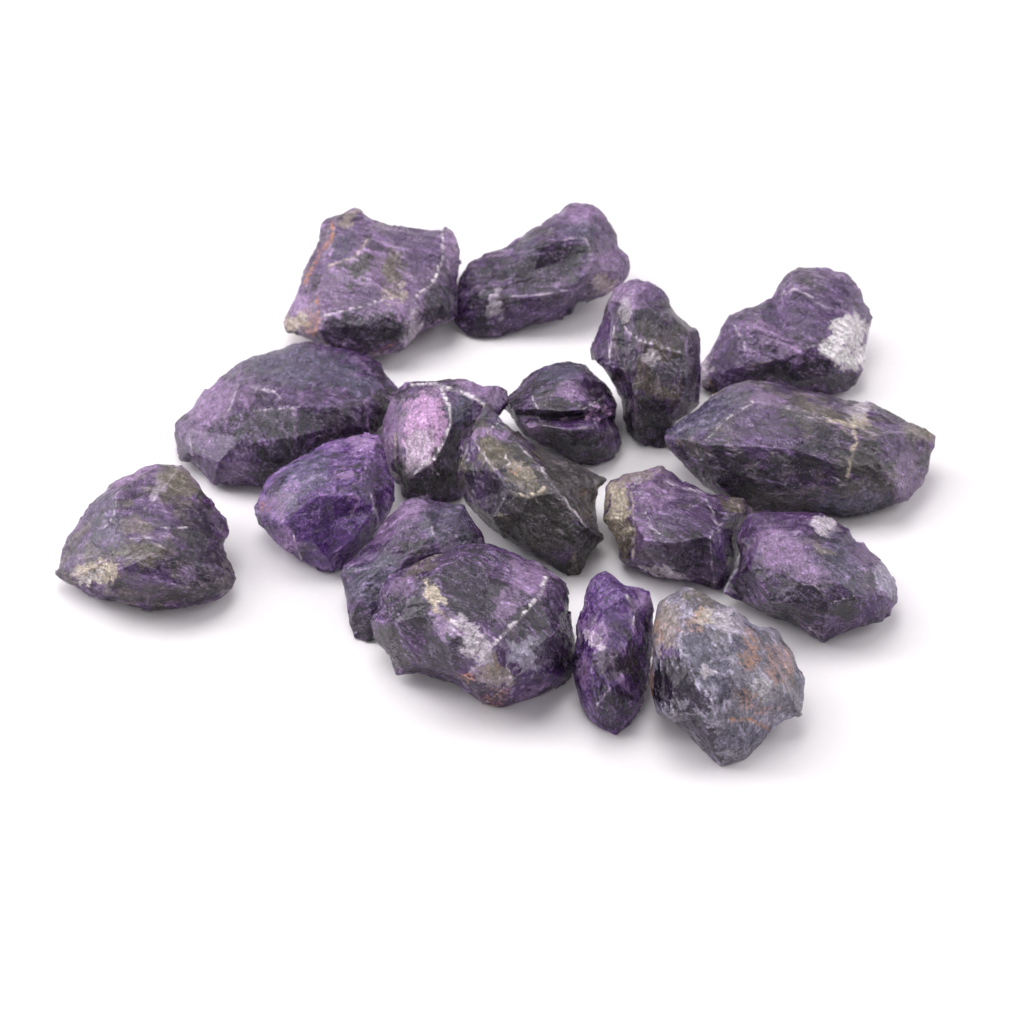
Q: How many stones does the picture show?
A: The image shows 17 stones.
